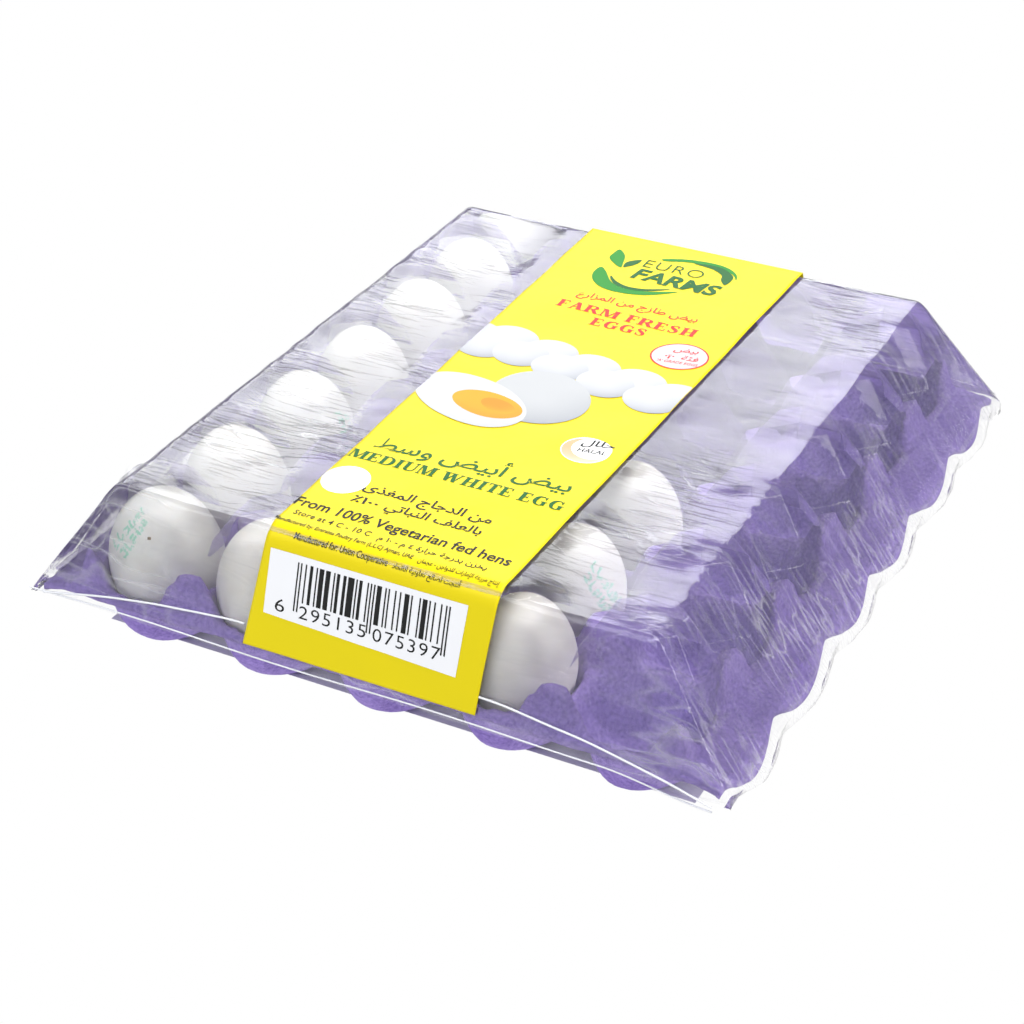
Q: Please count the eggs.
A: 10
